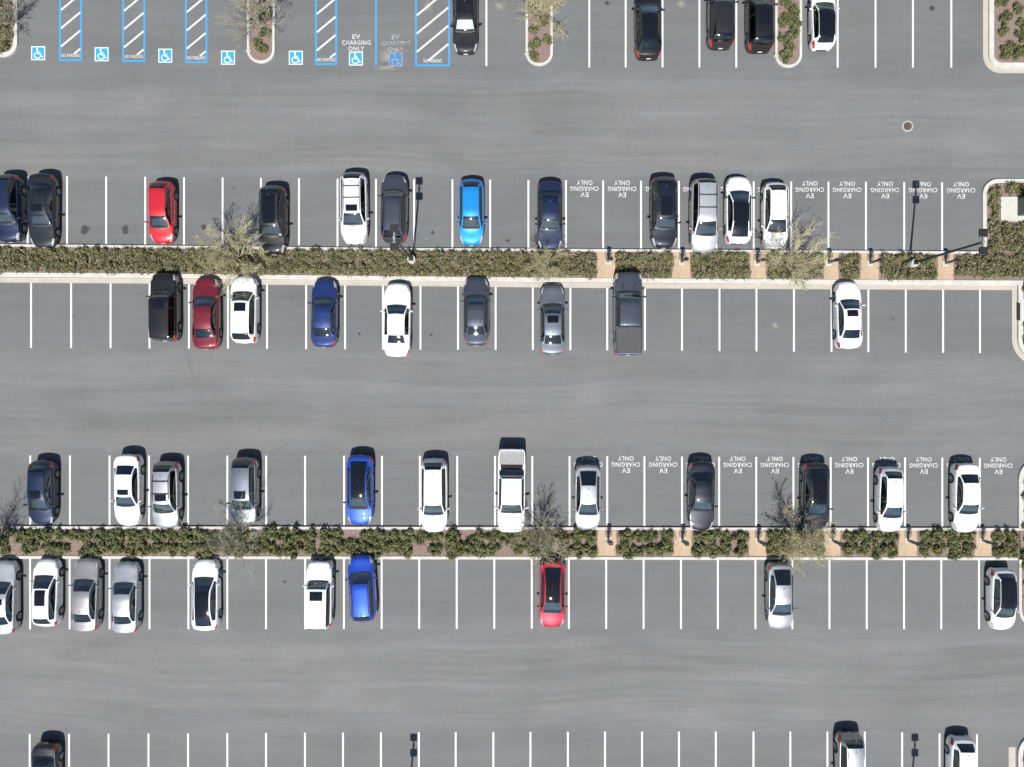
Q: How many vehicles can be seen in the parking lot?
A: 51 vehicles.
